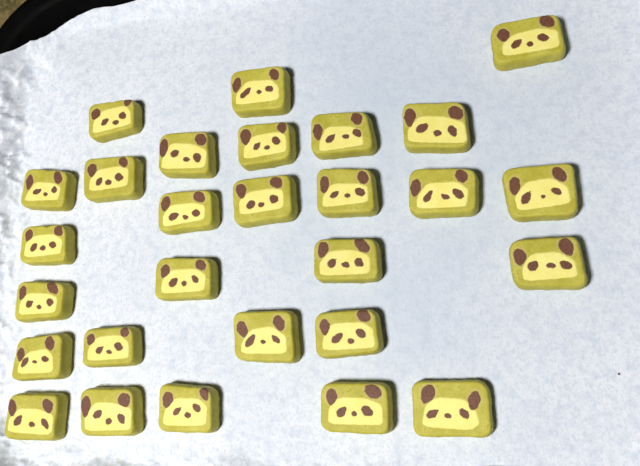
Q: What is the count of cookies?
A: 28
